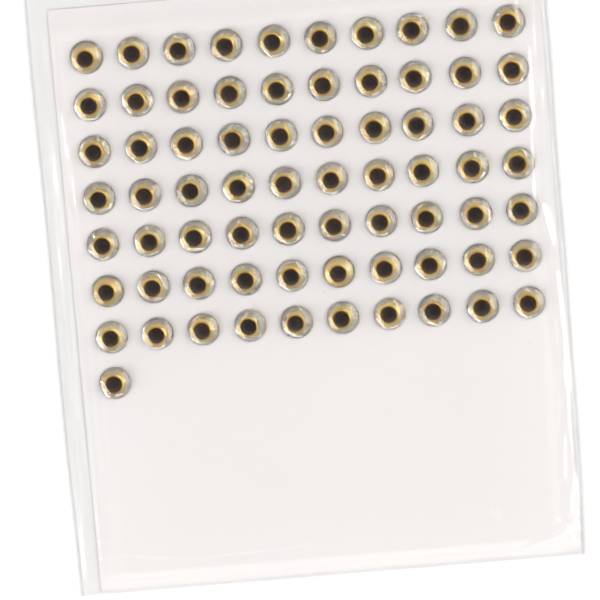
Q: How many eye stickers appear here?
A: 71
